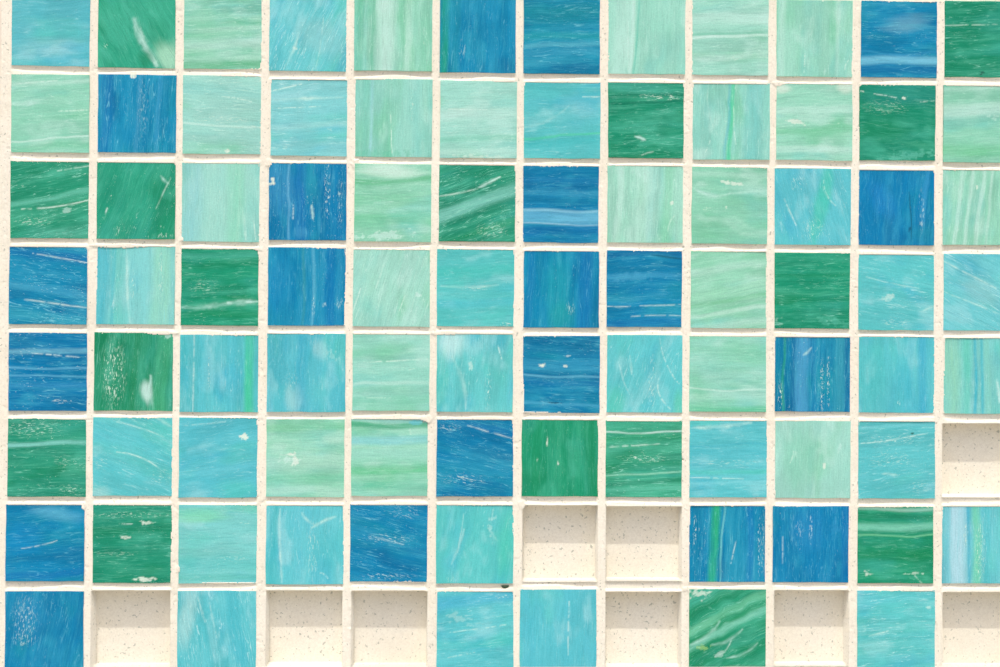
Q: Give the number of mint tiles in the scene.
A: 24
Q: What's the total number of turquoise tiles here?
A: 27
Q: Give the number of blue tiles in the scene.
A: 20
